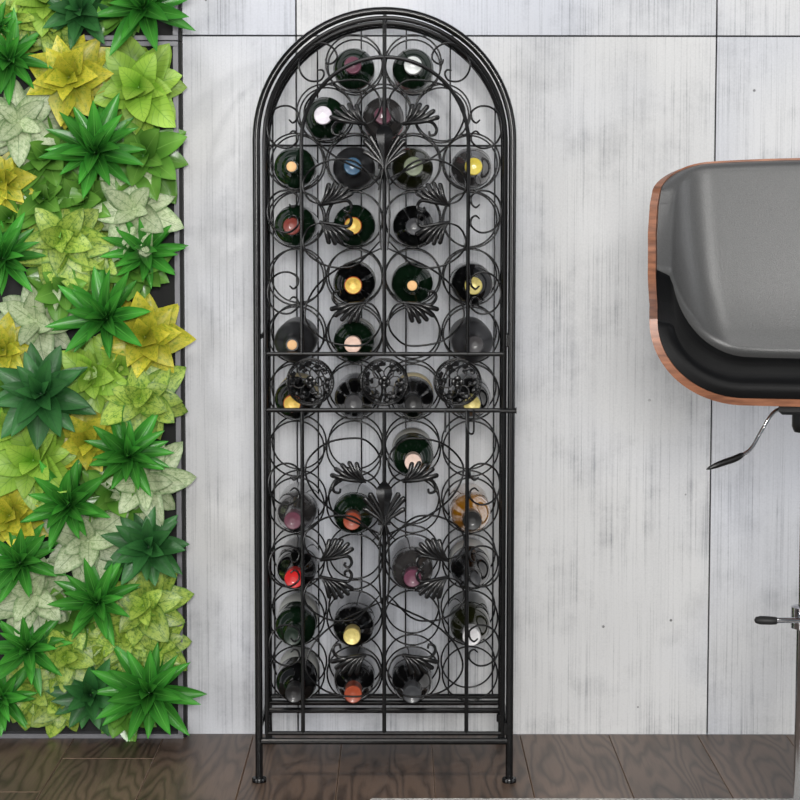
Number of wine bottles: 34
